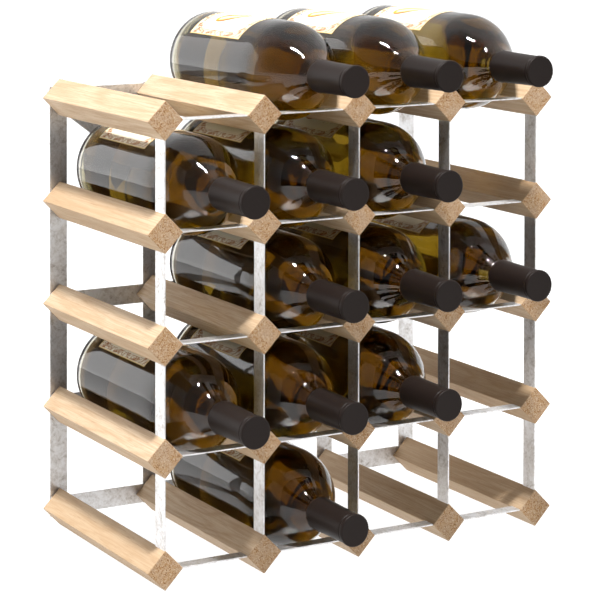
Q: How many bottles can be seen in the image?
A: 13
